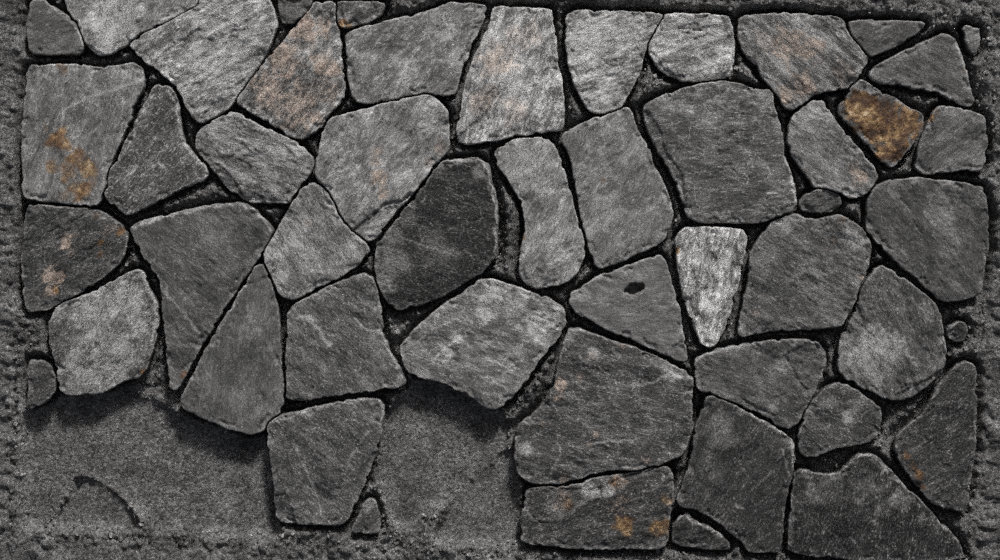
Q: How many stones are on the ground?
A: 50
